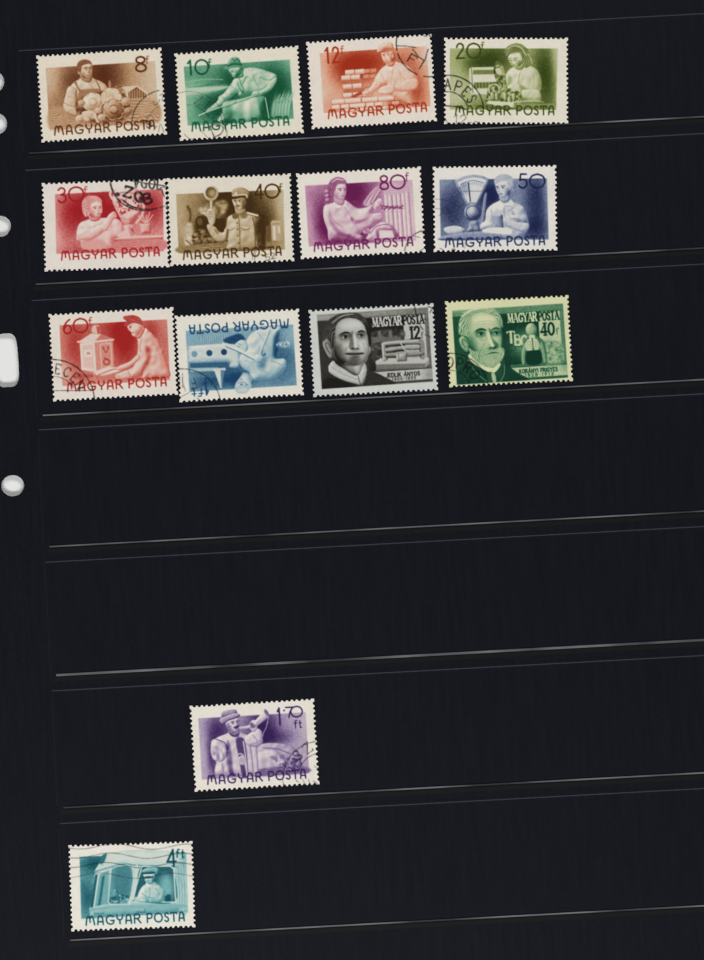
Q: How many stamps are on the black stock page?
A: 14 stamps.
